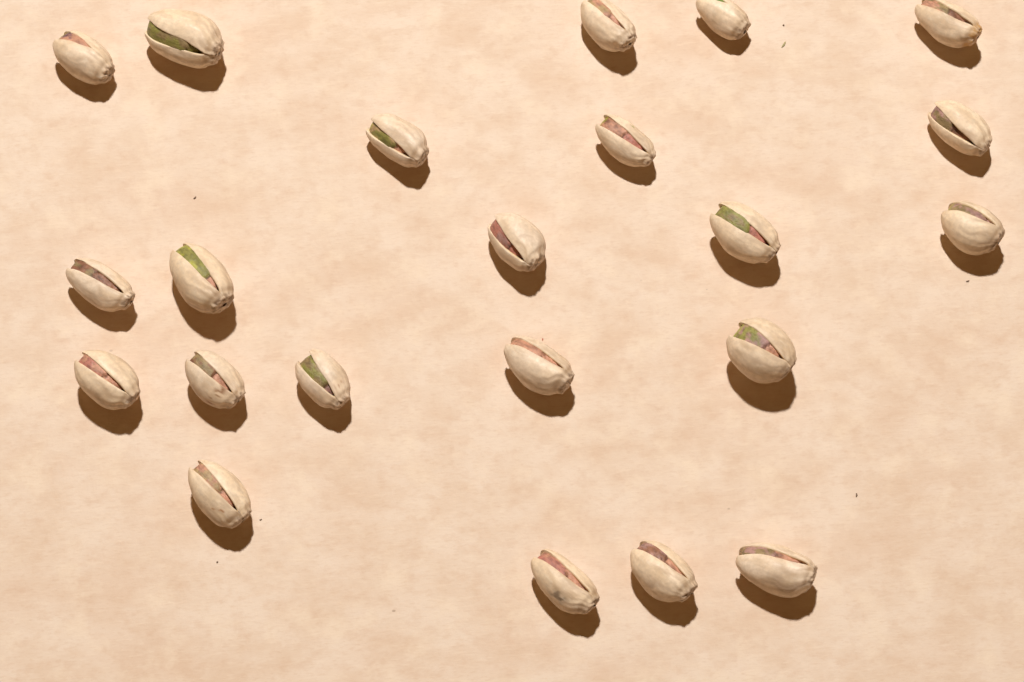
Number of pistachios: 22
